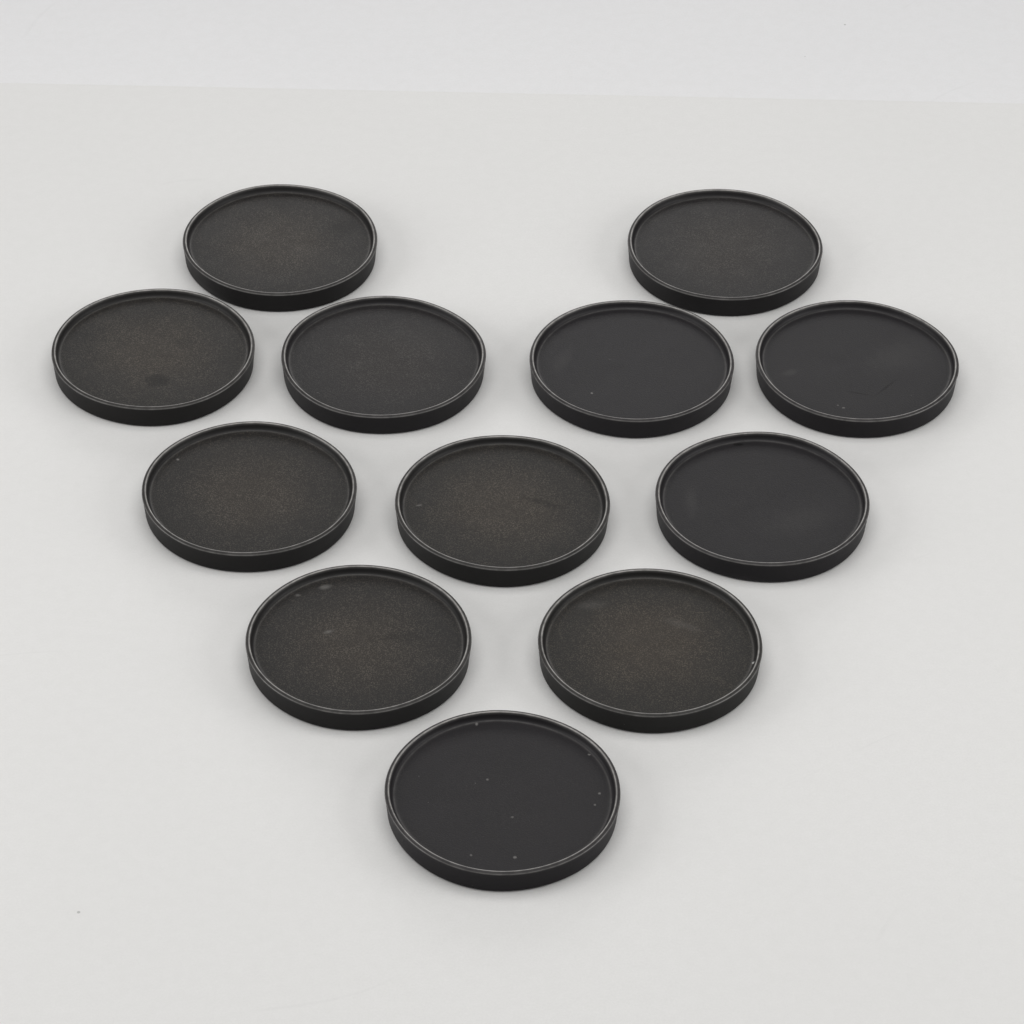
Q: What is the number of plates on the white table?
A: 12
